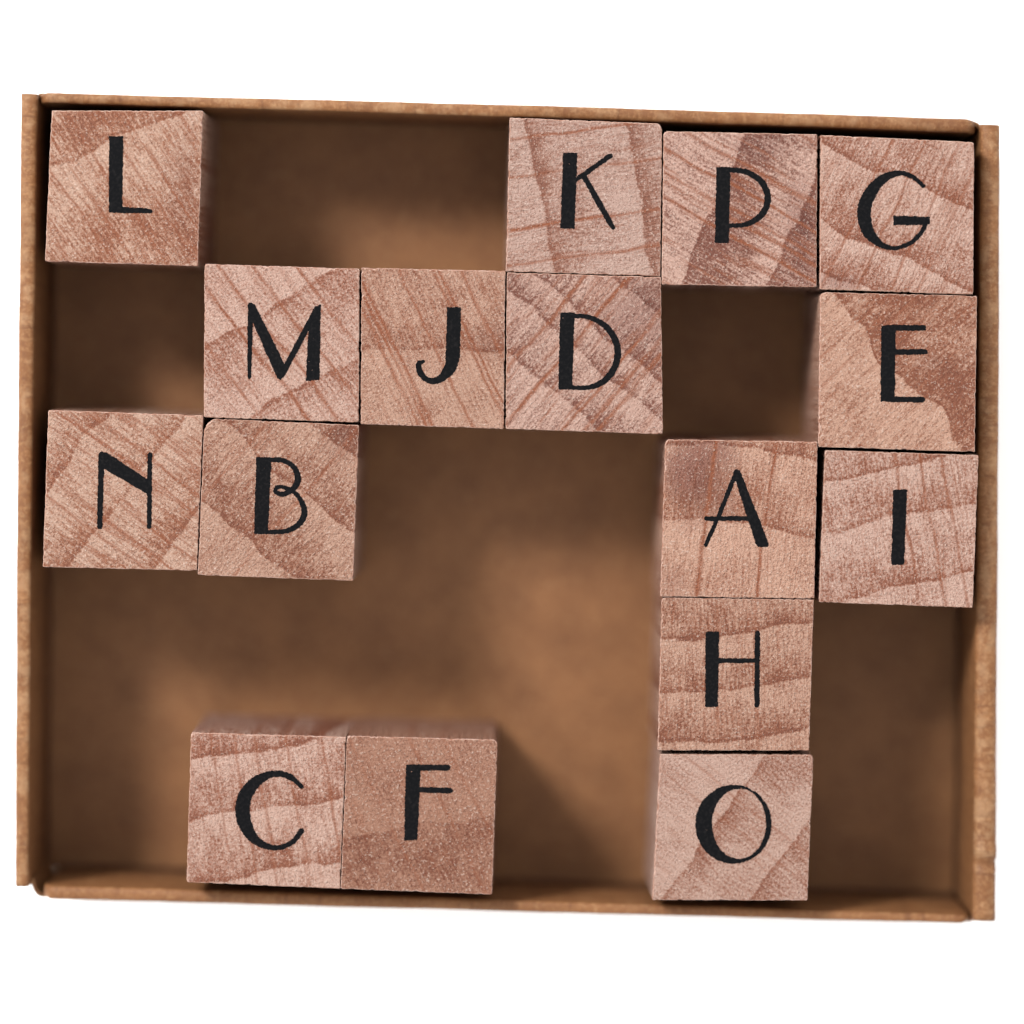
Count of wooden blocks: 16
